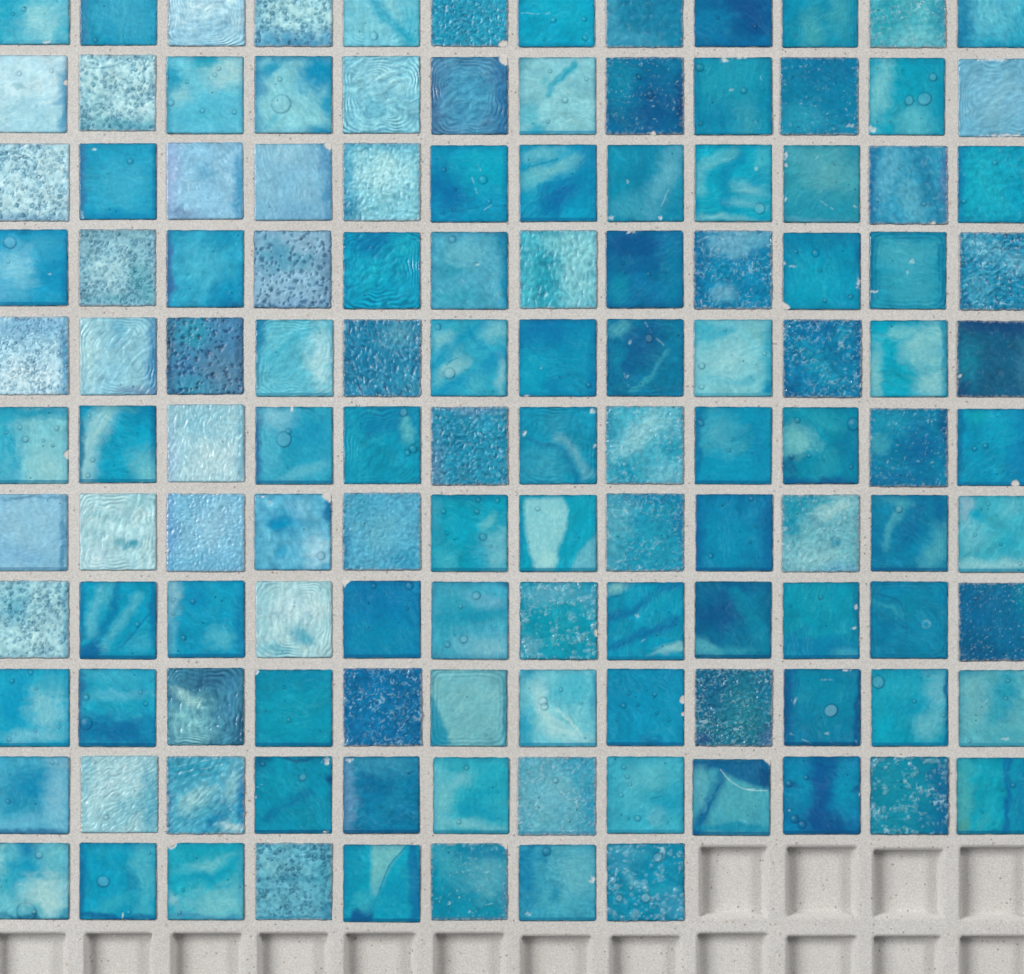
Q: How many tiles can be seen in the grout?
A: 128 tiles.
